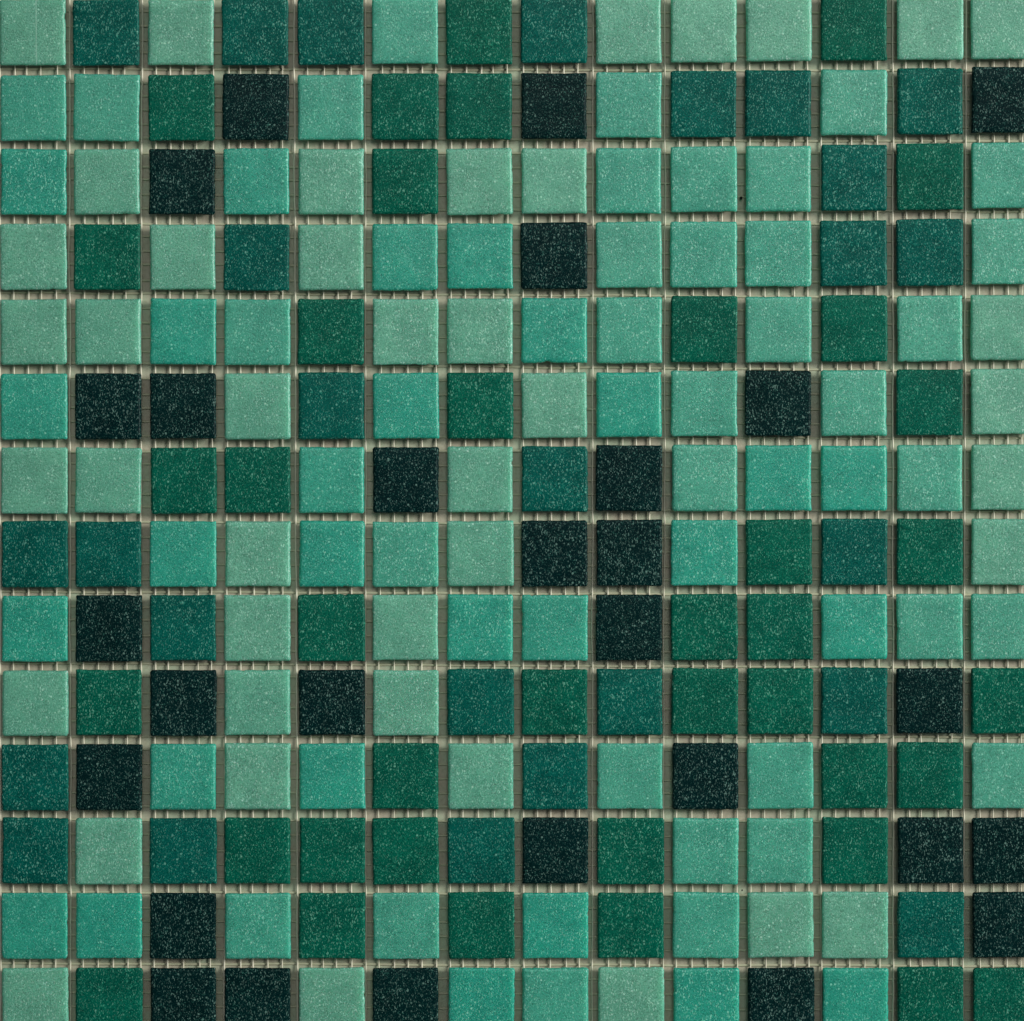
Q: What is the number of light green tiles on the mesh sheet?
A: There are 103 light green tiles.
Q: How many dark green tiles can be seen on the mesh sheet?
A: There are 65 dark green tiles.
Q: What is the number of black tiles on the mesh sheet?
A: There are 28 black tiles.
